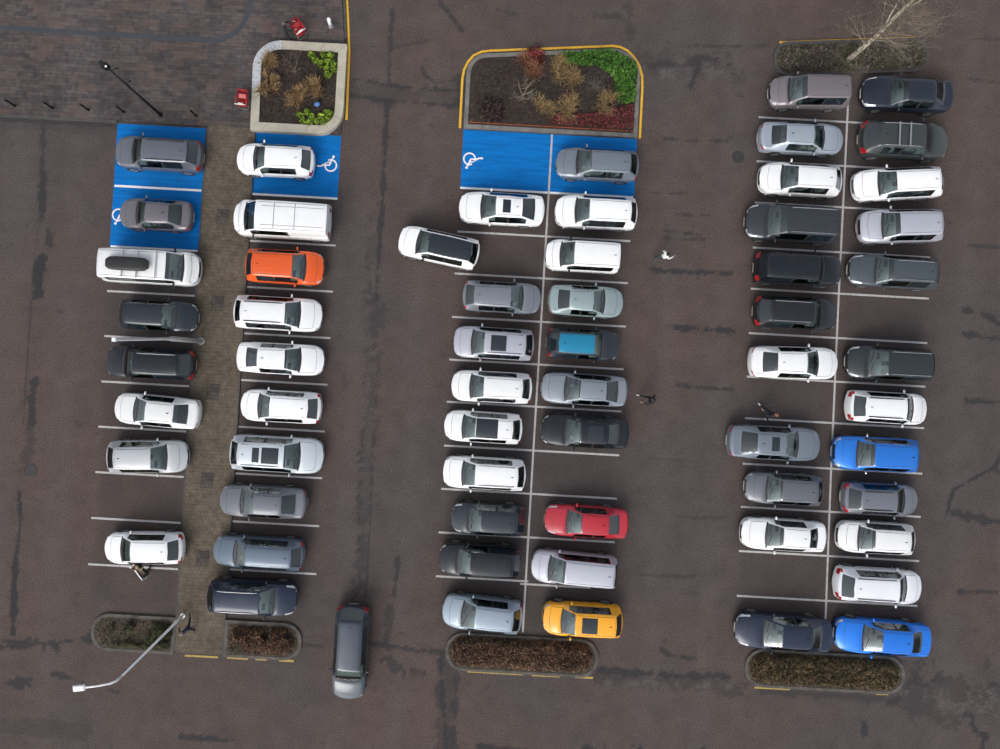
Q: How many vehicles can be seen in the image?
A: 62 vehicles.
